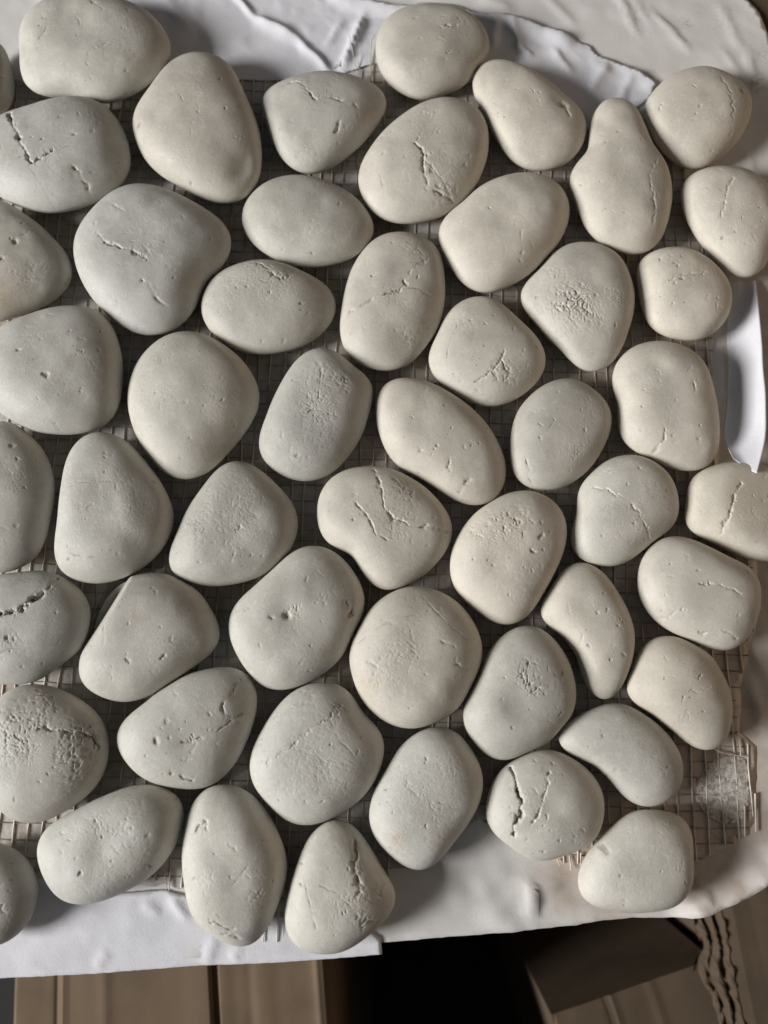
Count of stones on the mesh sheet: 52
